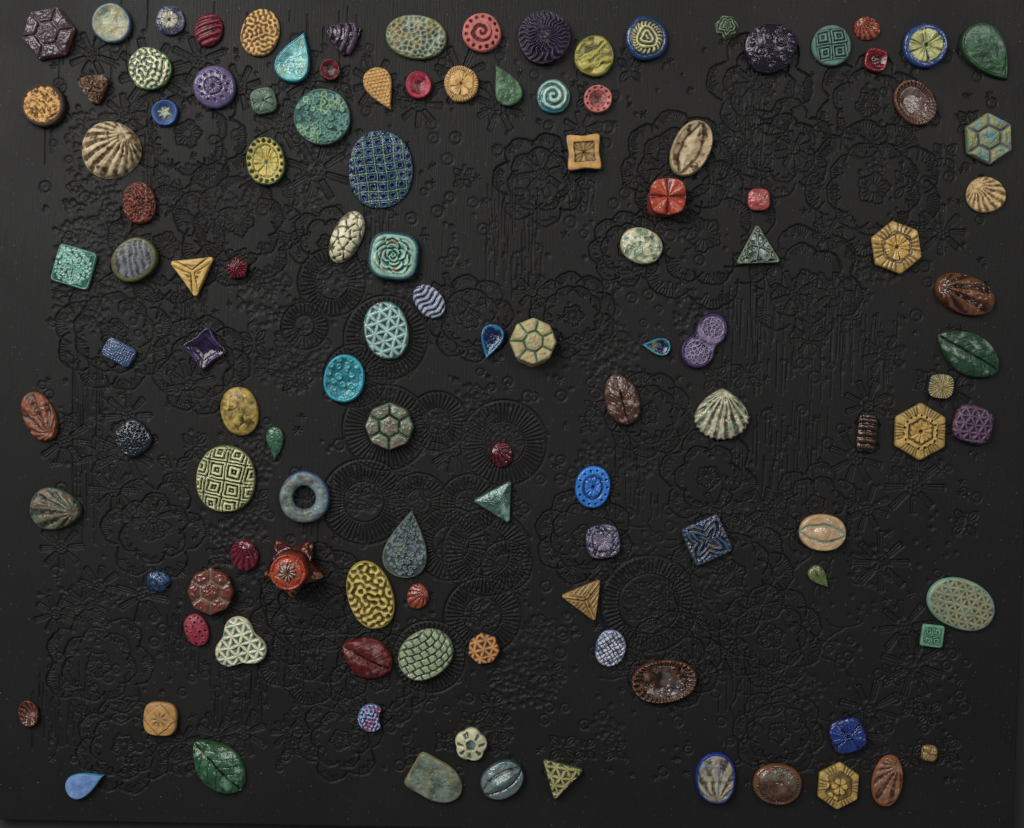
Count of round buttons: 19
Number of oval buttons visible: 31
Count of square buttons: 17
